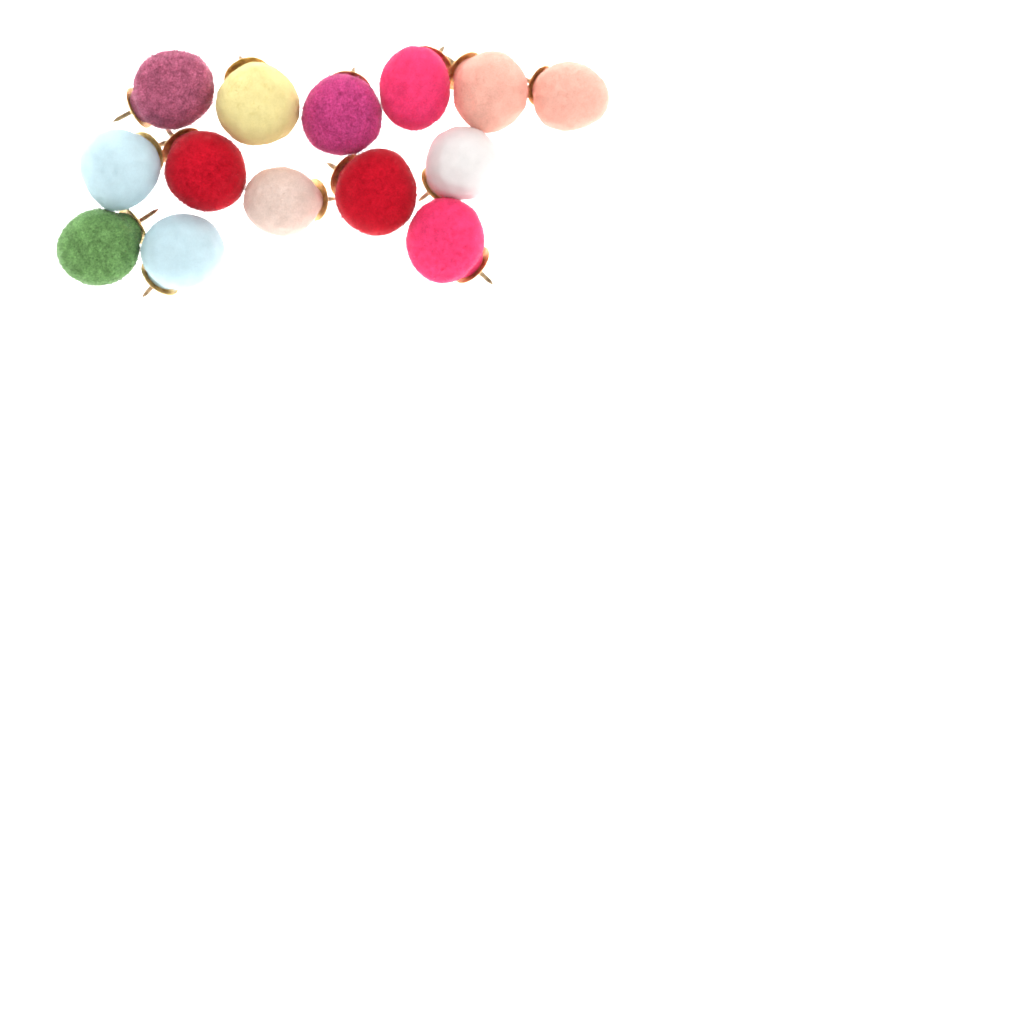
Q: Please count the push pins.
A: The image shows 14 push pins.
